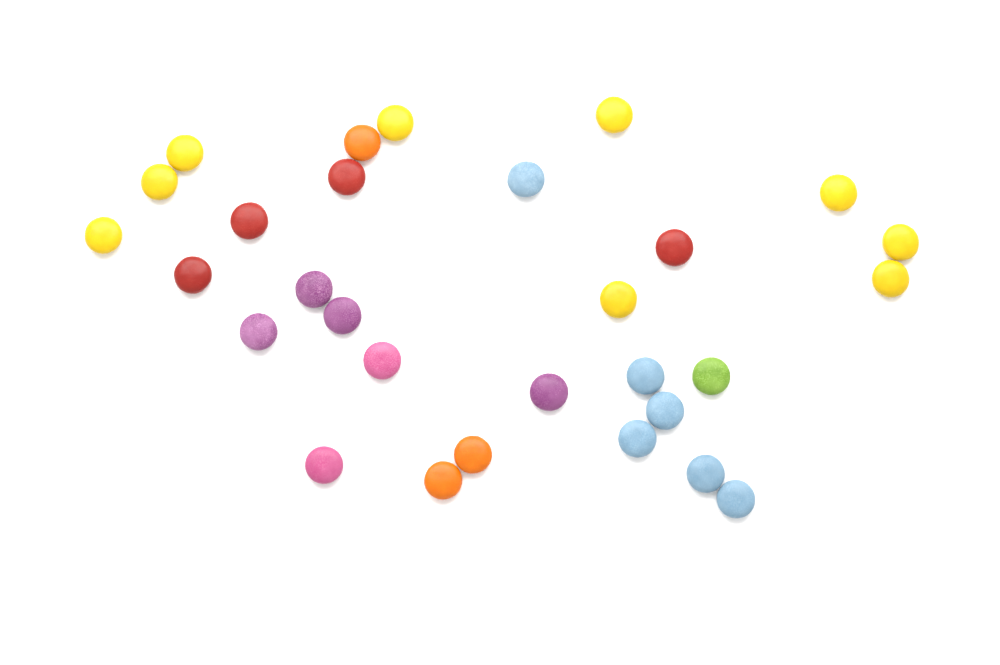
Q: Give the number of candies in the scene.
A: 29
